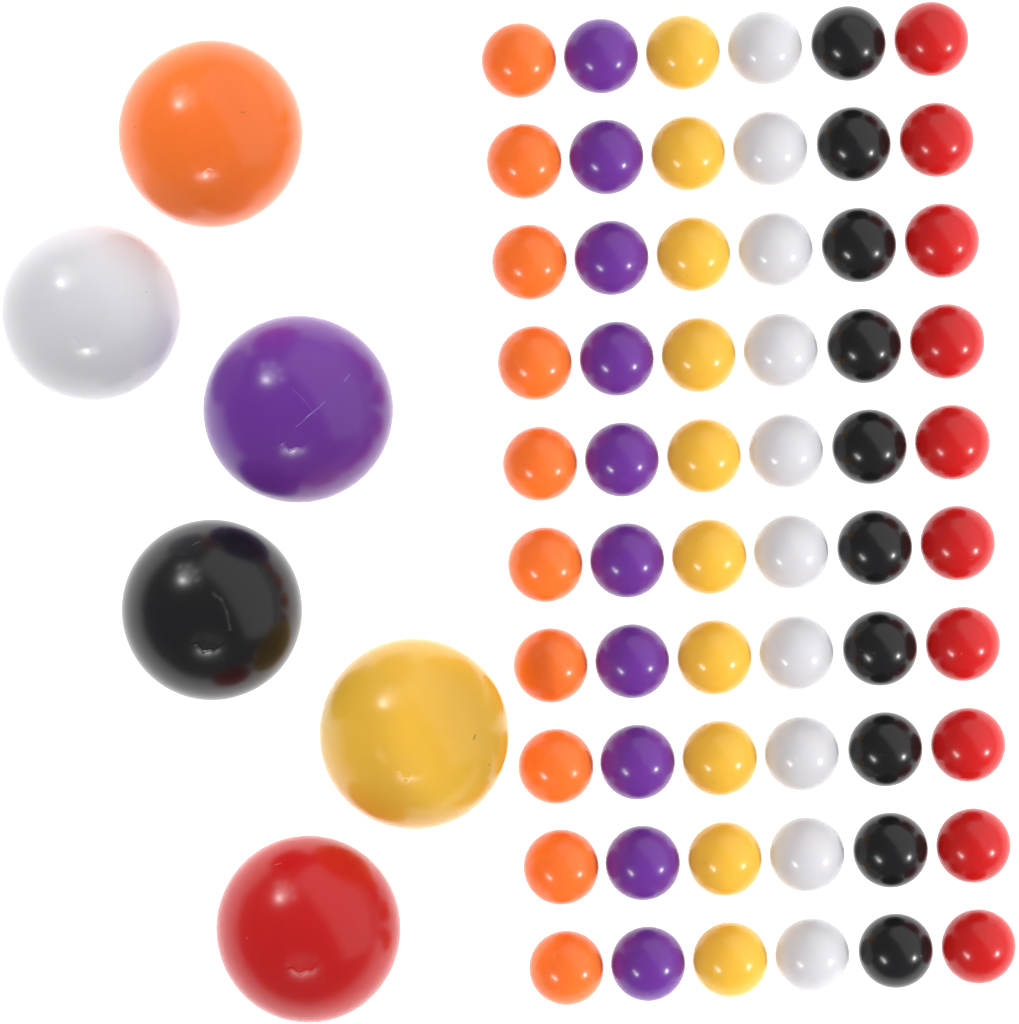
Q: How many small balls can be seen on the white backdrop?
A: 60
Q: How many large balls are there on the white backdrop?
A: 6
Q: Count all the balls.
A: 66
